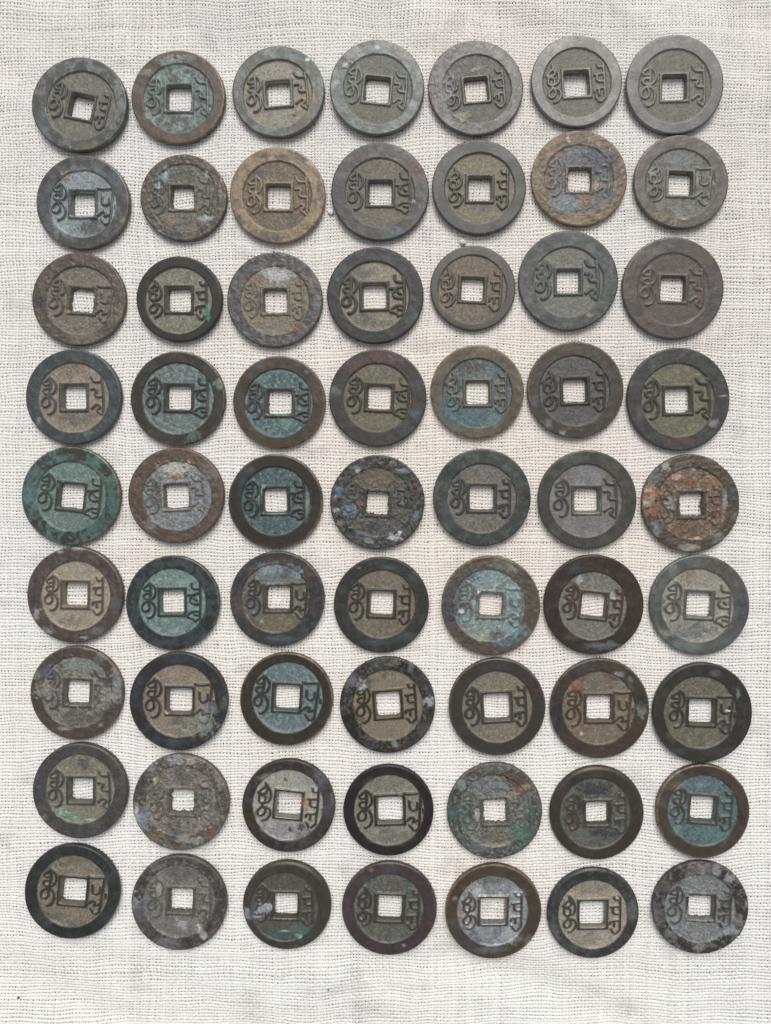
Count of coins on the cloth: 63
